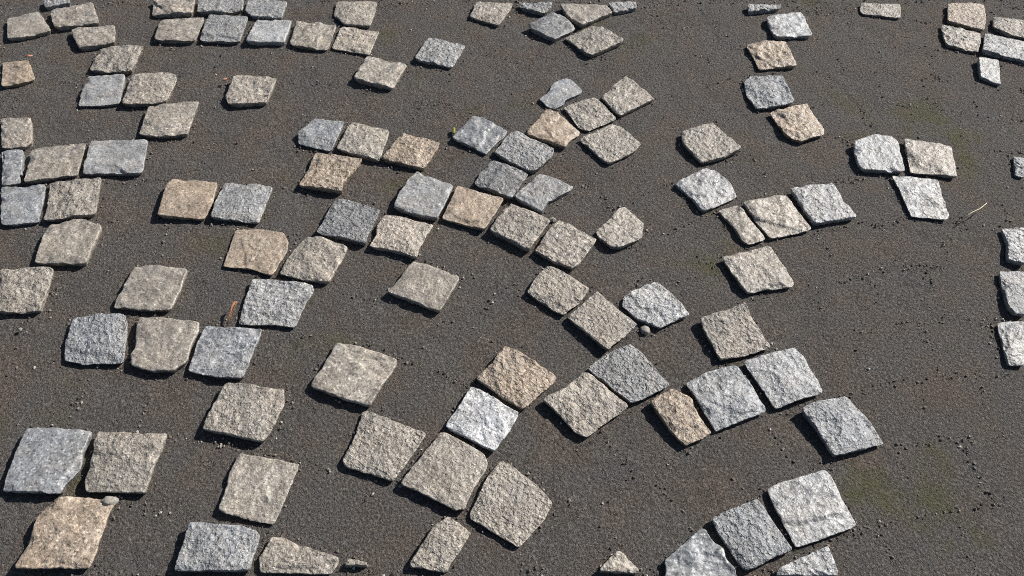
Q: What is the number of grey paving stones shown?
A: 50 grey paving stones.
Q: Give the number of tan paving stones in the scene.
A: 69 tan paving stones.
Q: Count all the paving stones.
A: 119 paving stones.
